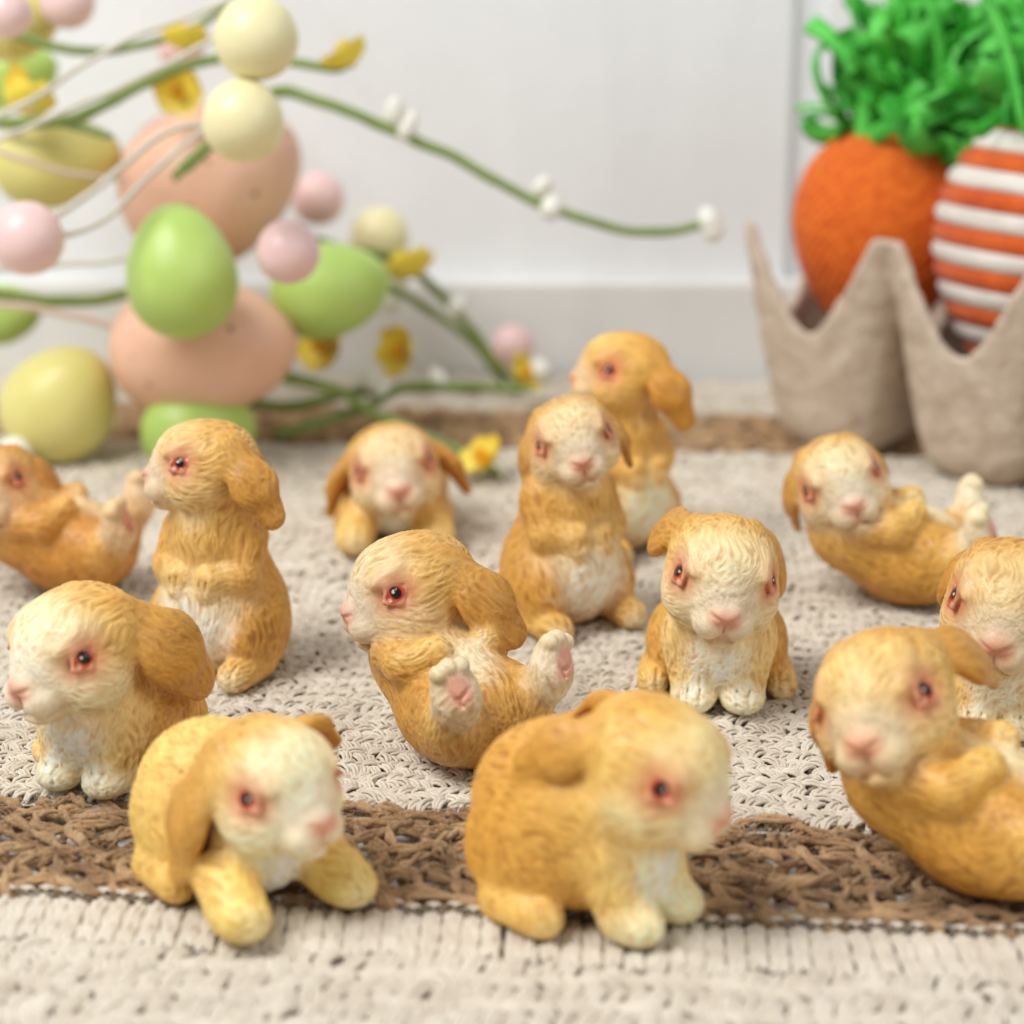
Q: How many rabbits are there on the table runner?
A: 13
